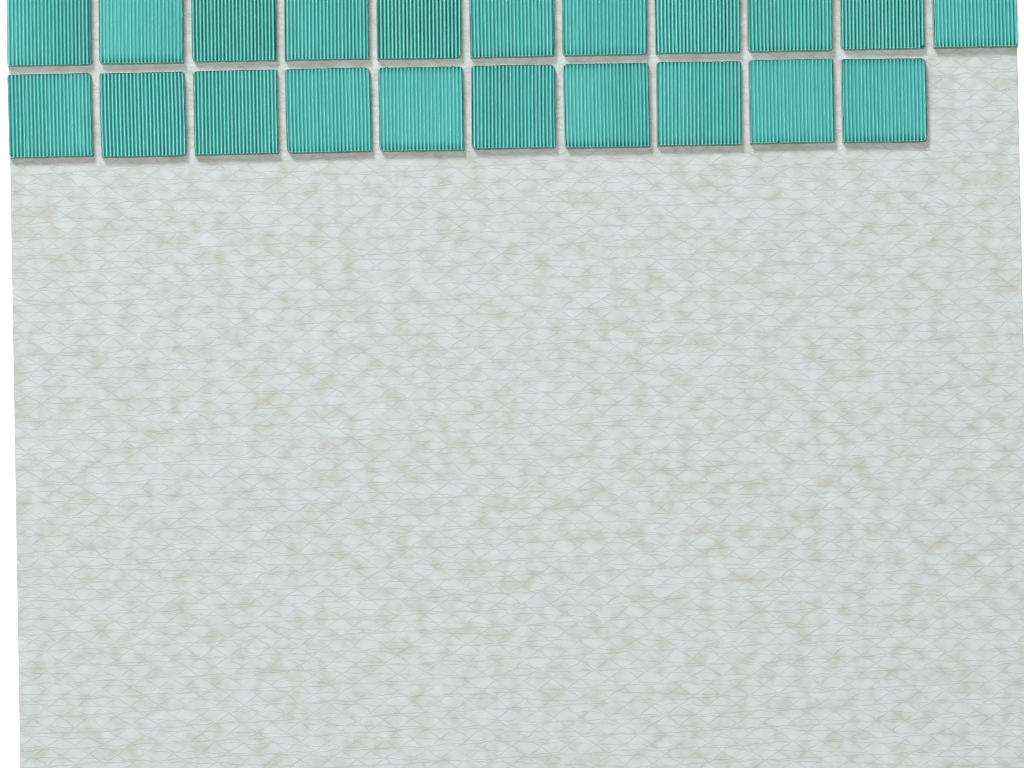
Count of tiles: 21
